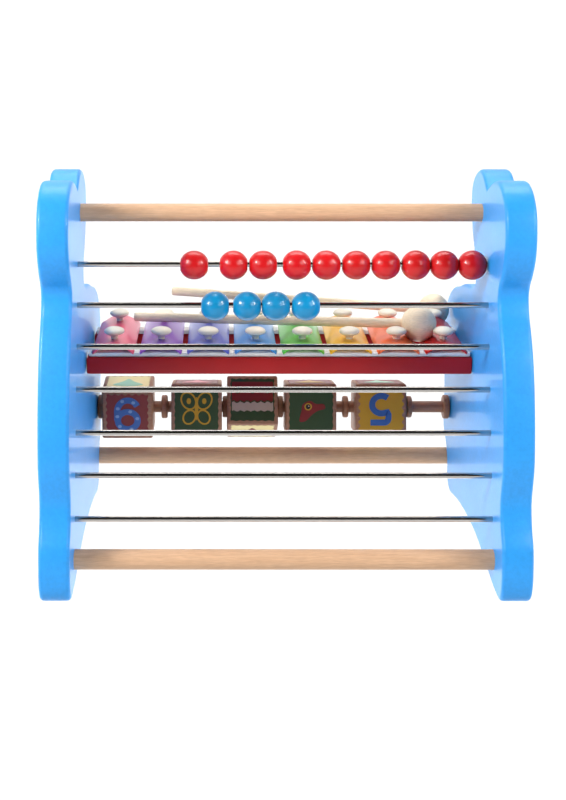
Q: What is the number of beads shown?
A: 14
